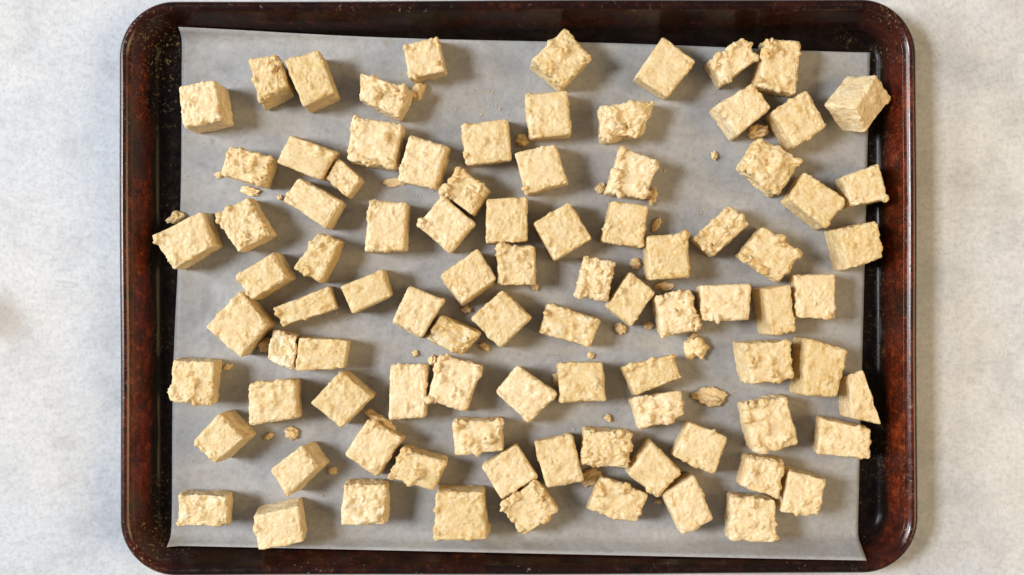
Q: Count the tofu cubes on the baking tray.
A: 91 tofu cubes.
